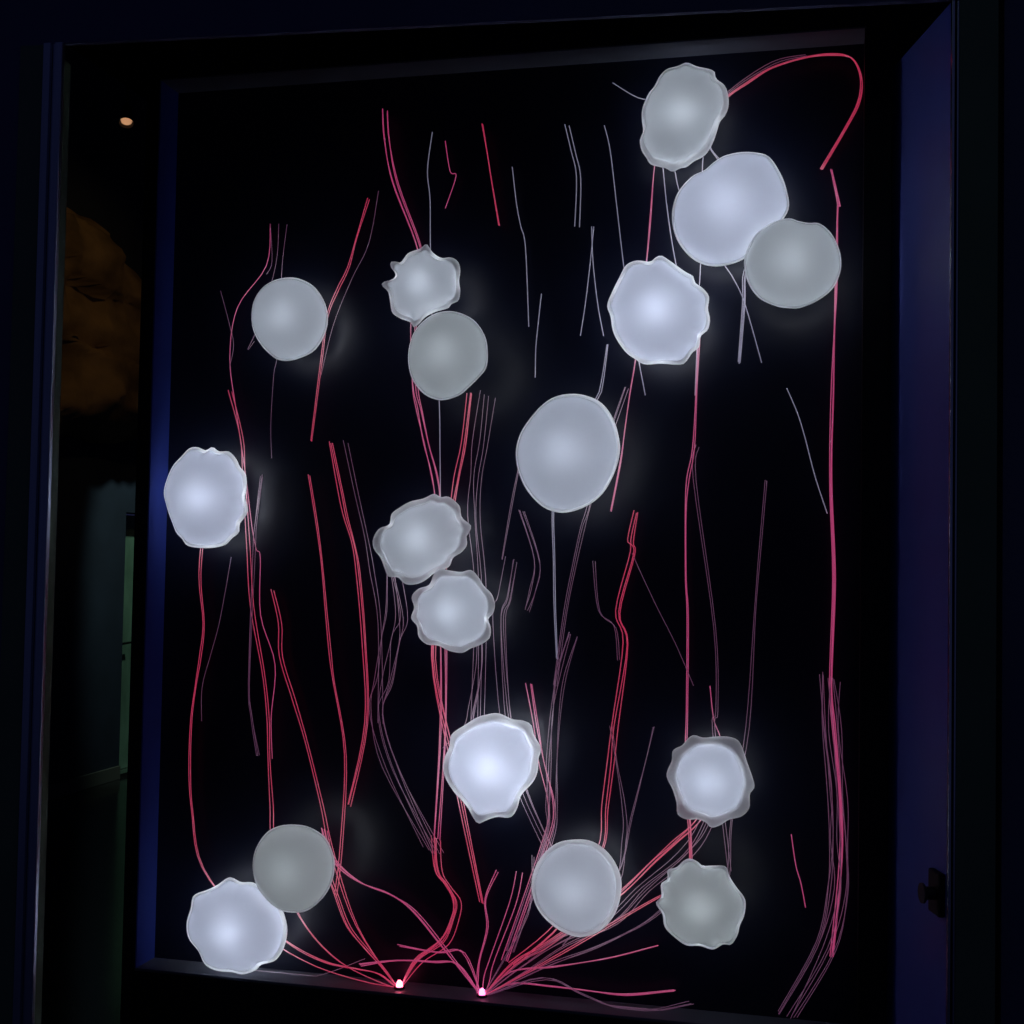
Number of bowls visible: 17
